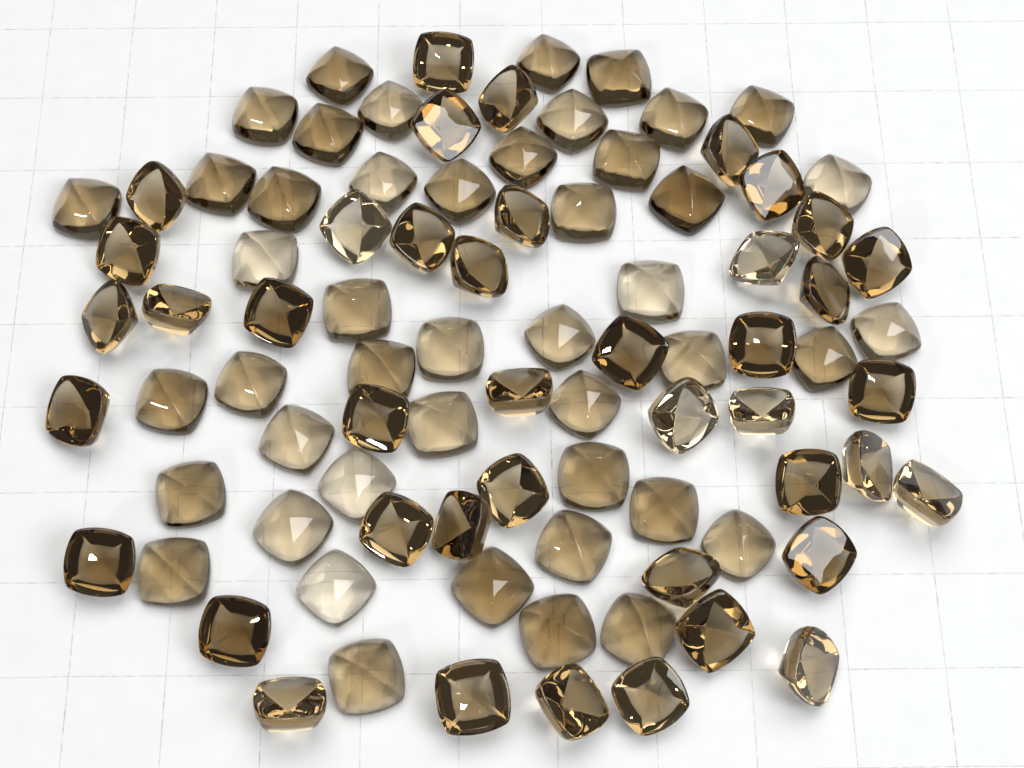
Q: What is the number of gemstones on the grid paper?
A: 88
